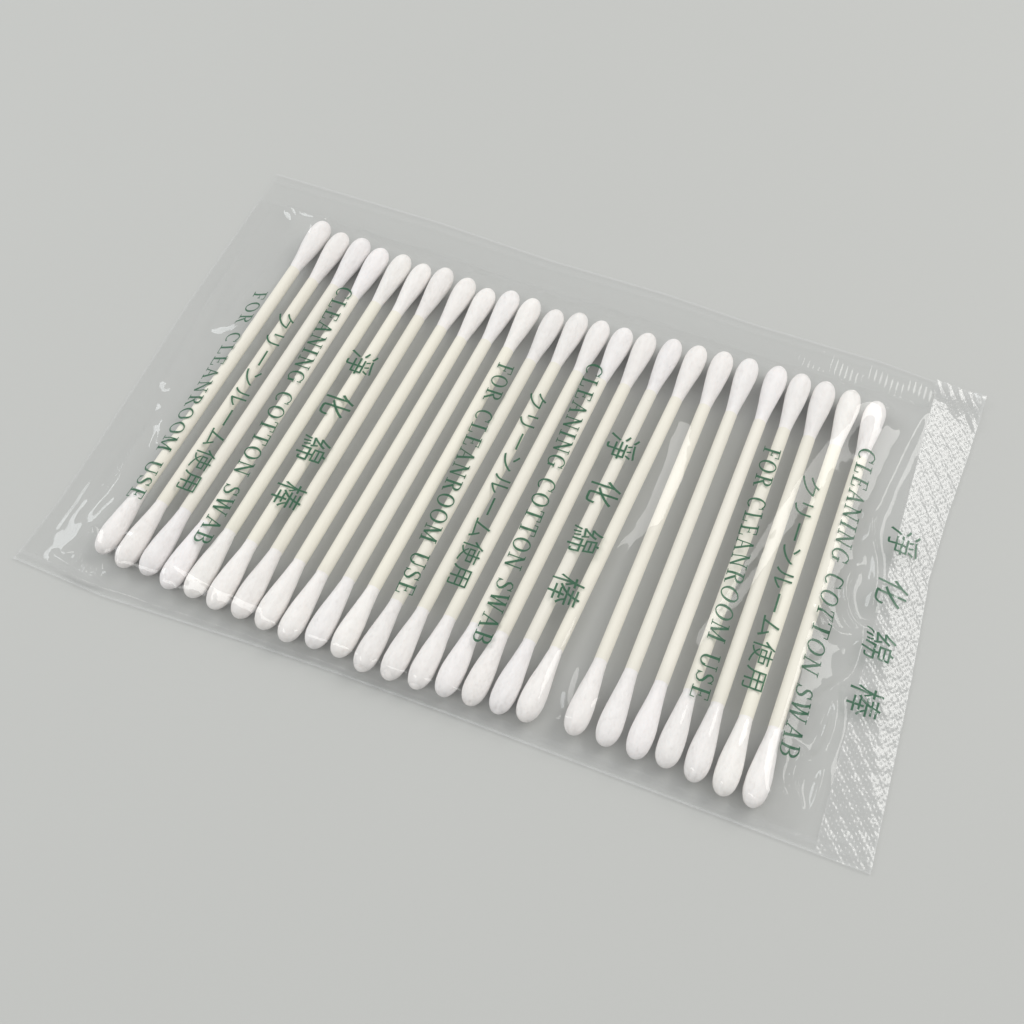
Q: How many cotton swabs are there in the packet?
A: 25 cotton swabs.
